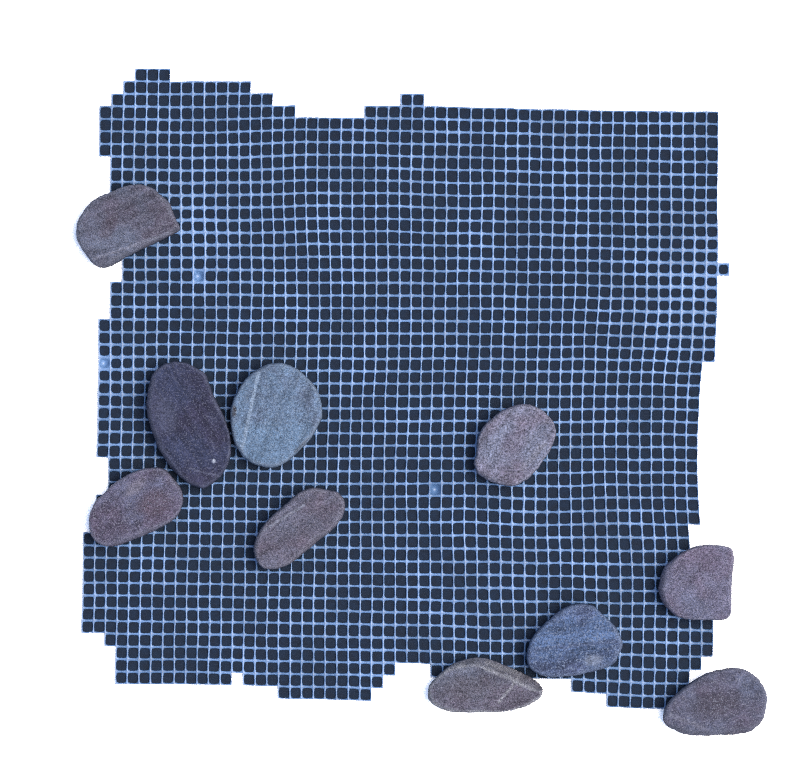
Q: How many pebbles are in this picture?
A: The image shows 10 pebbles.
